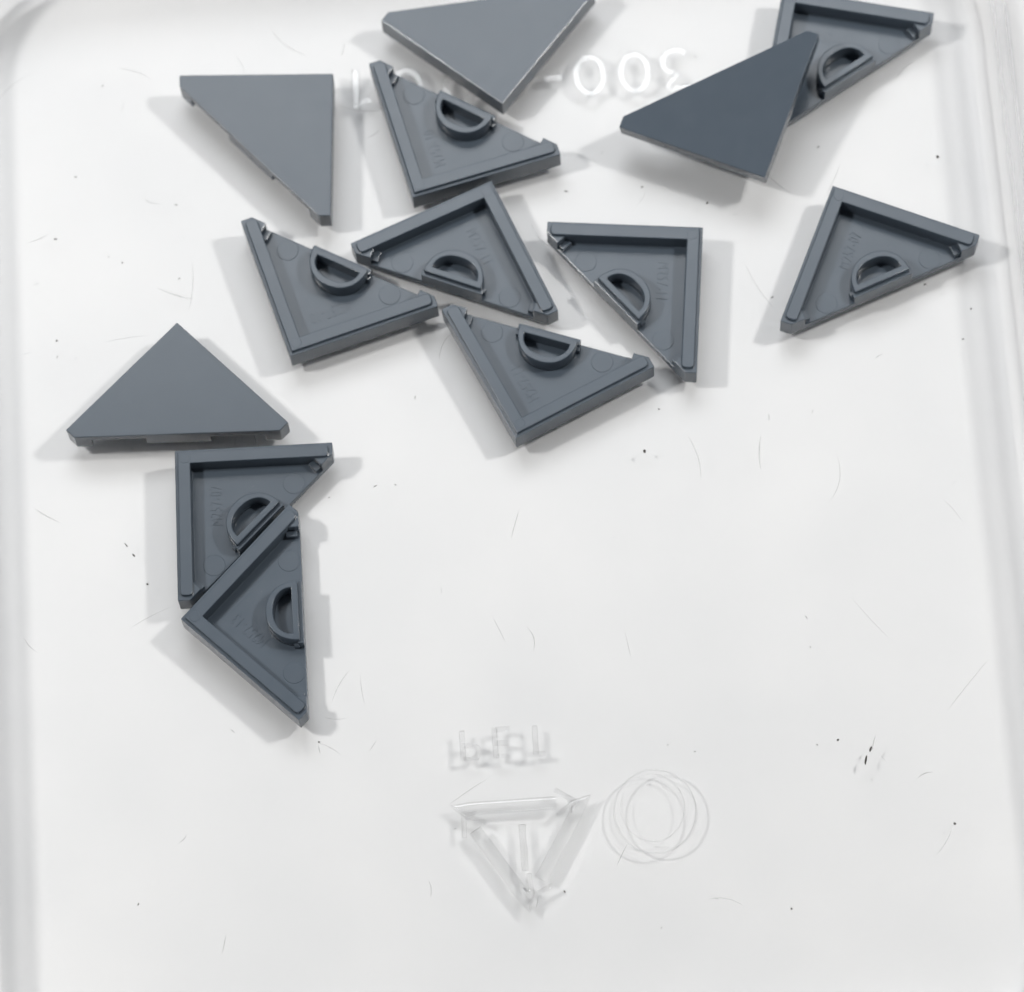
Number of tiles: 13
